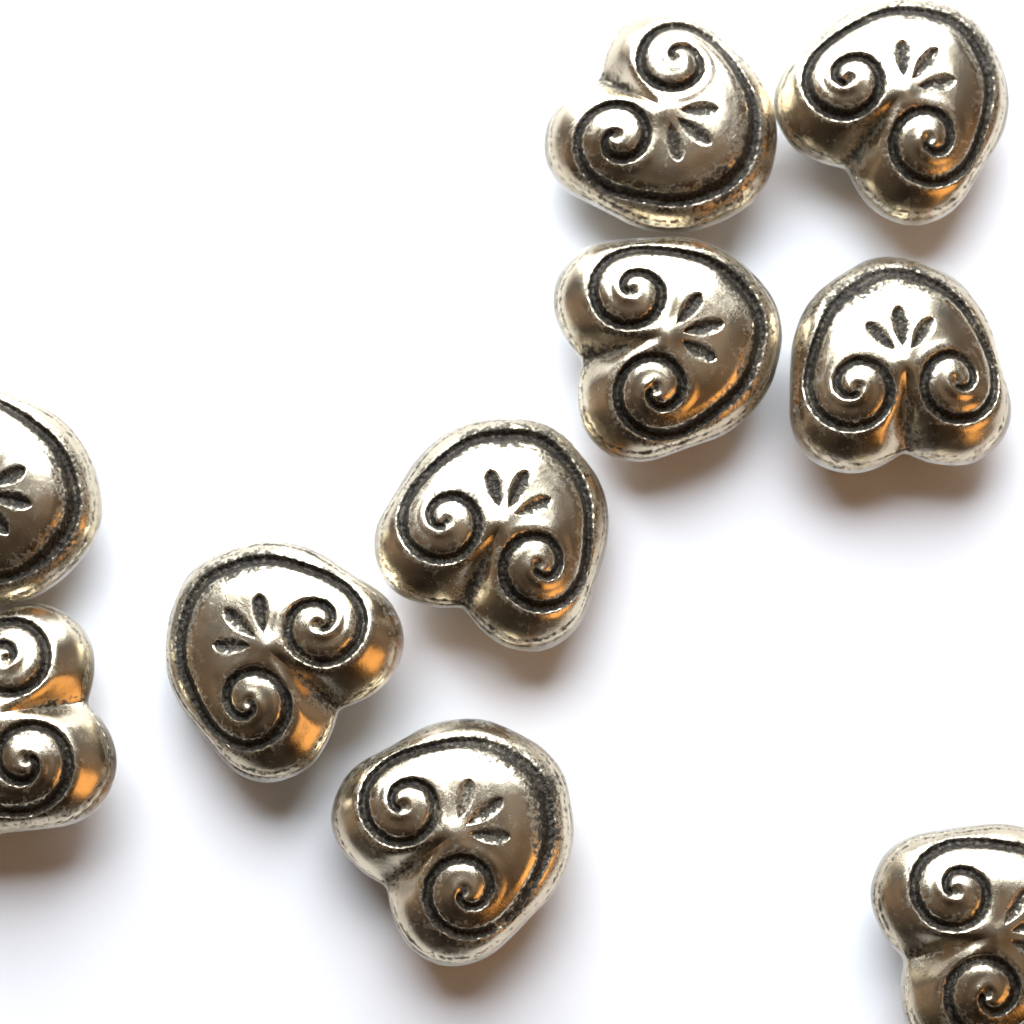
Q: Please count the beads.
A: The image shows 10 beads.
